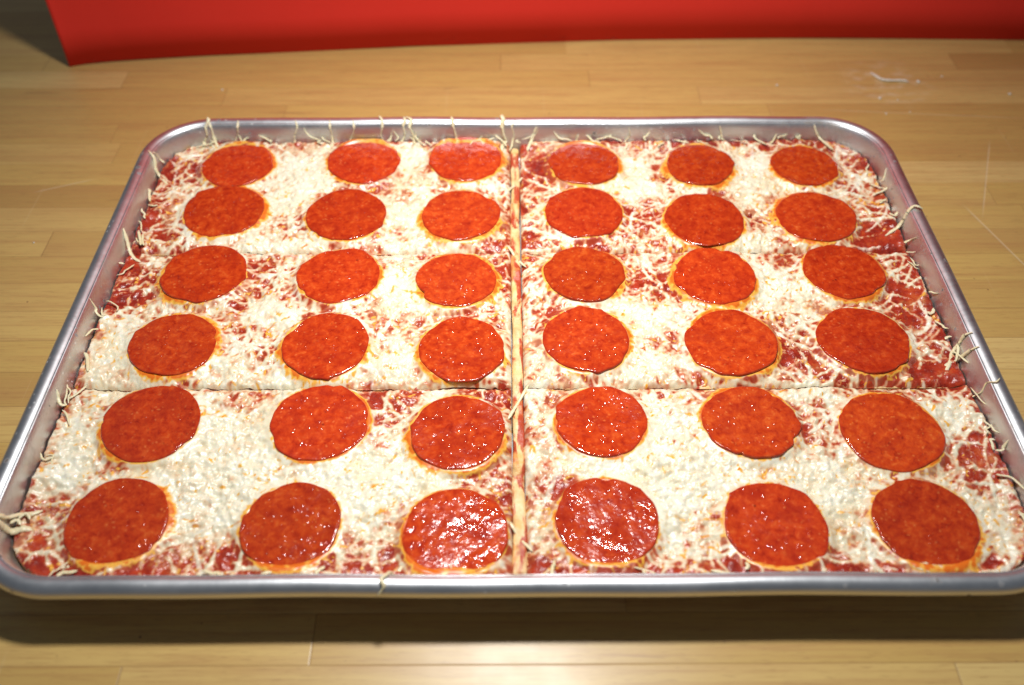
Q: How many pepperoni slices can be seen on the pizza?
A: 36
